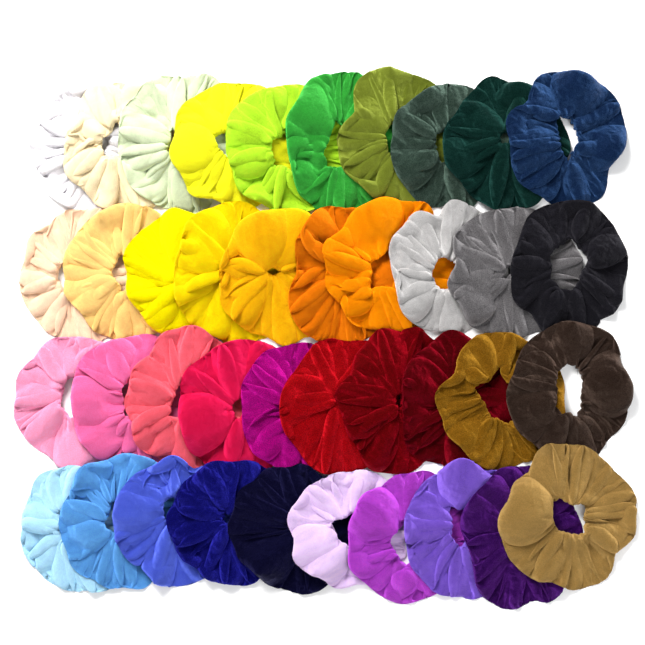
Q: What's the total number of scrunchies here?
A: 40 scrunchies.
